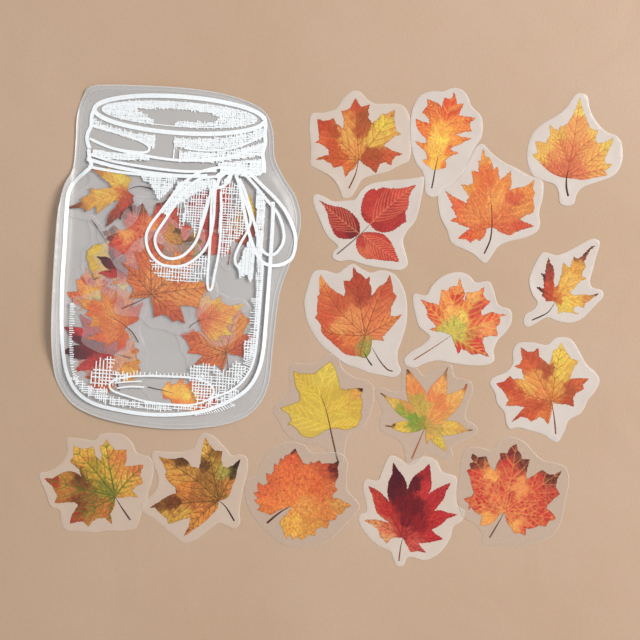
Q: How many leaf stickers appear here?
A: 31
